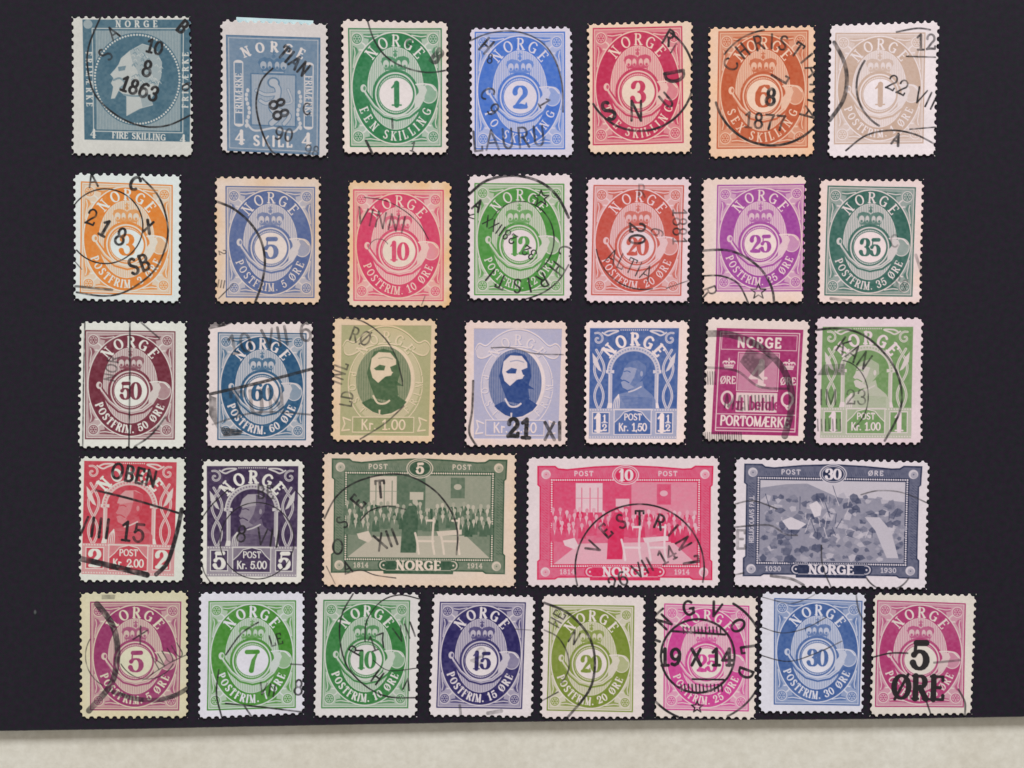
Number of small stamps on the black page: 31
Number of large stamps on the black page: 3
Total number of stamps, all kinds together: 34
